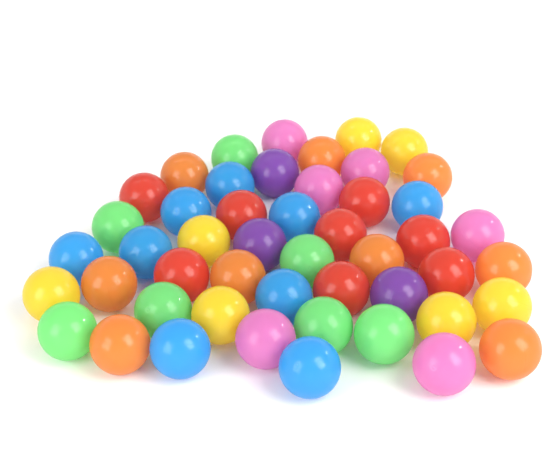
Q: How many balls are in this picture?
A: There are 49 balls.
